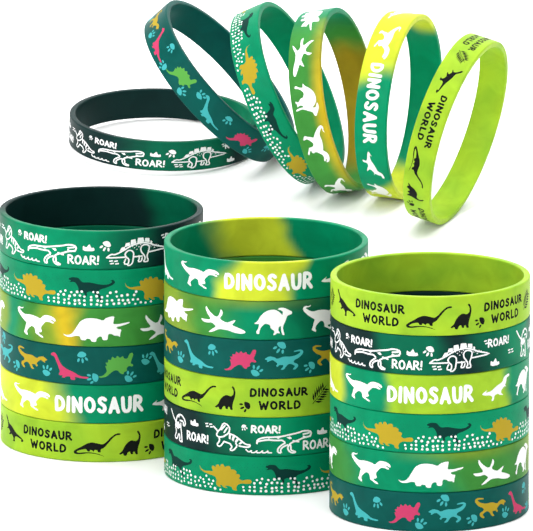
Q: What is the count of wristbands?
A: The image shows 24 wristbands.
